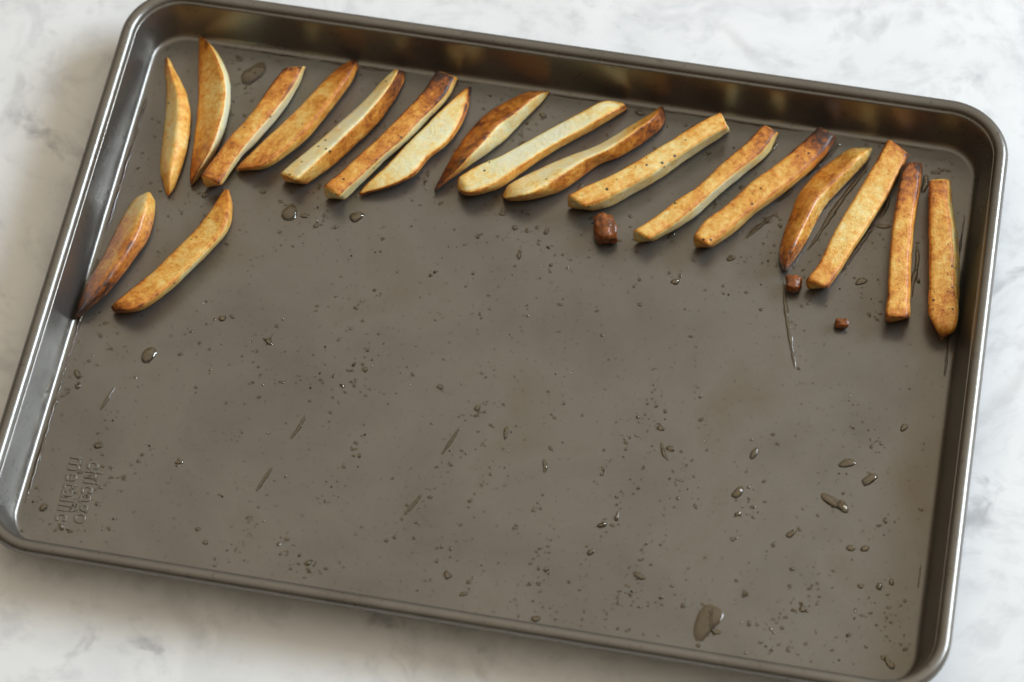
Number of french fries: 19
